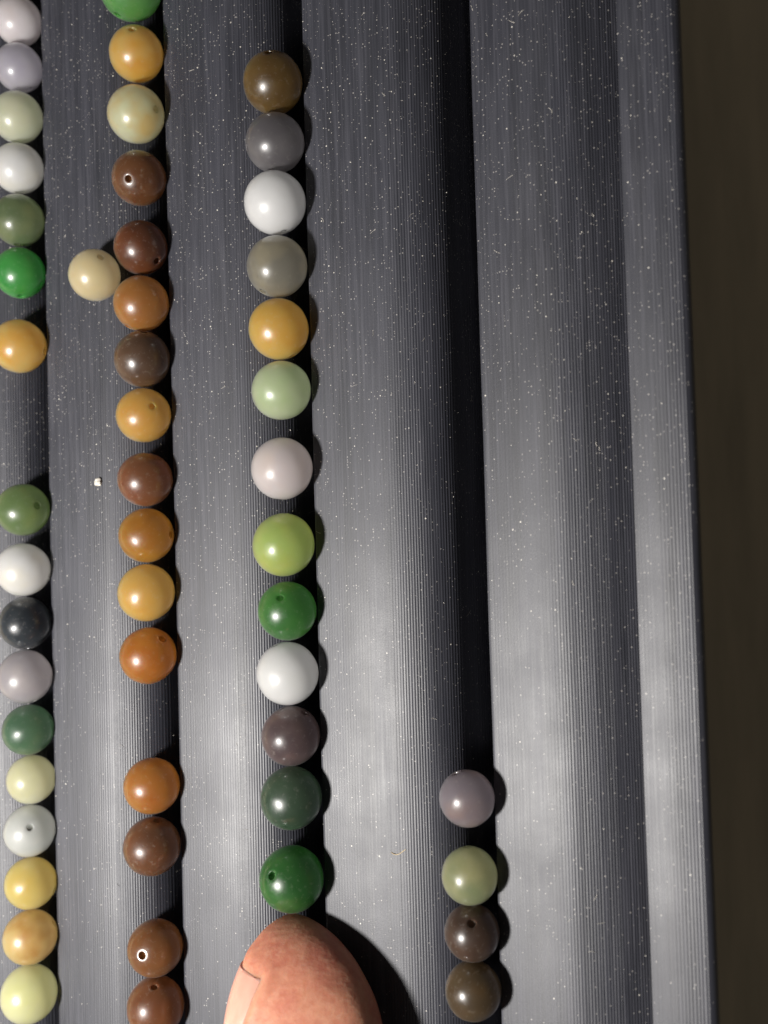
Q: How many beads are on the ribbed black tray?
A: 51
